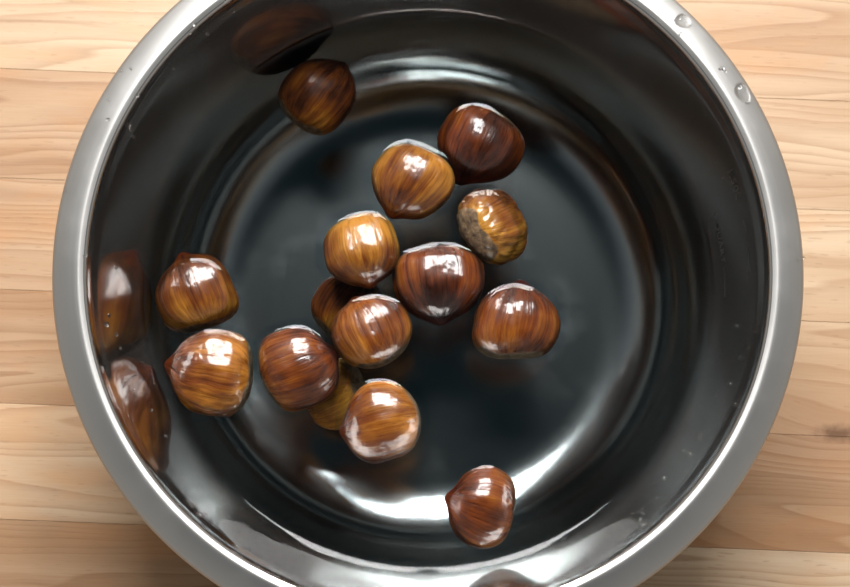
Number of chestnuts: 15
